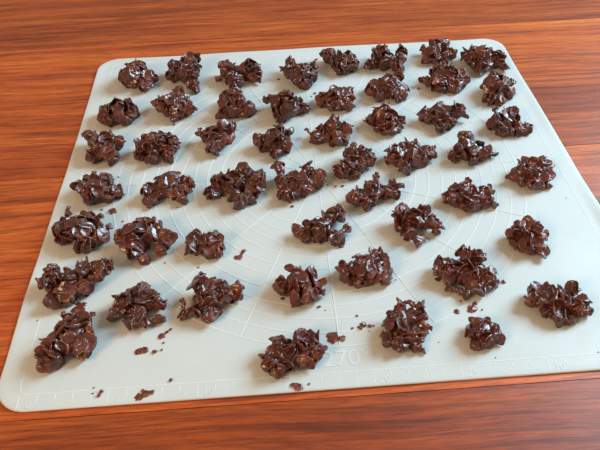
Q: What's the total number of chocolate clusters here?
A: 51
